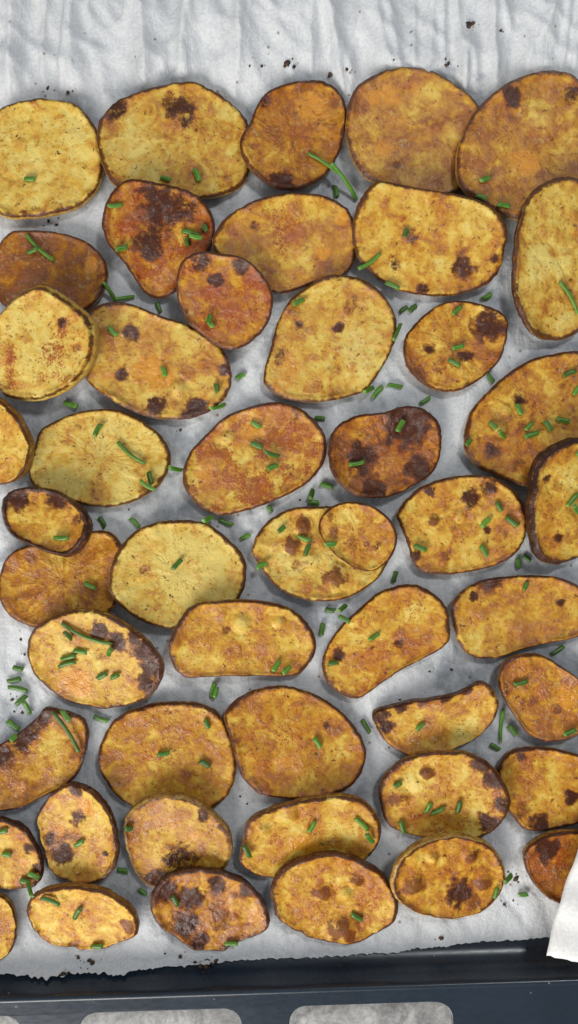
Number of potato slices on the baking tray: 48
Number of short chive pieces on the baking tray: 154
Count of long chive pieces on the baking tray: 9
